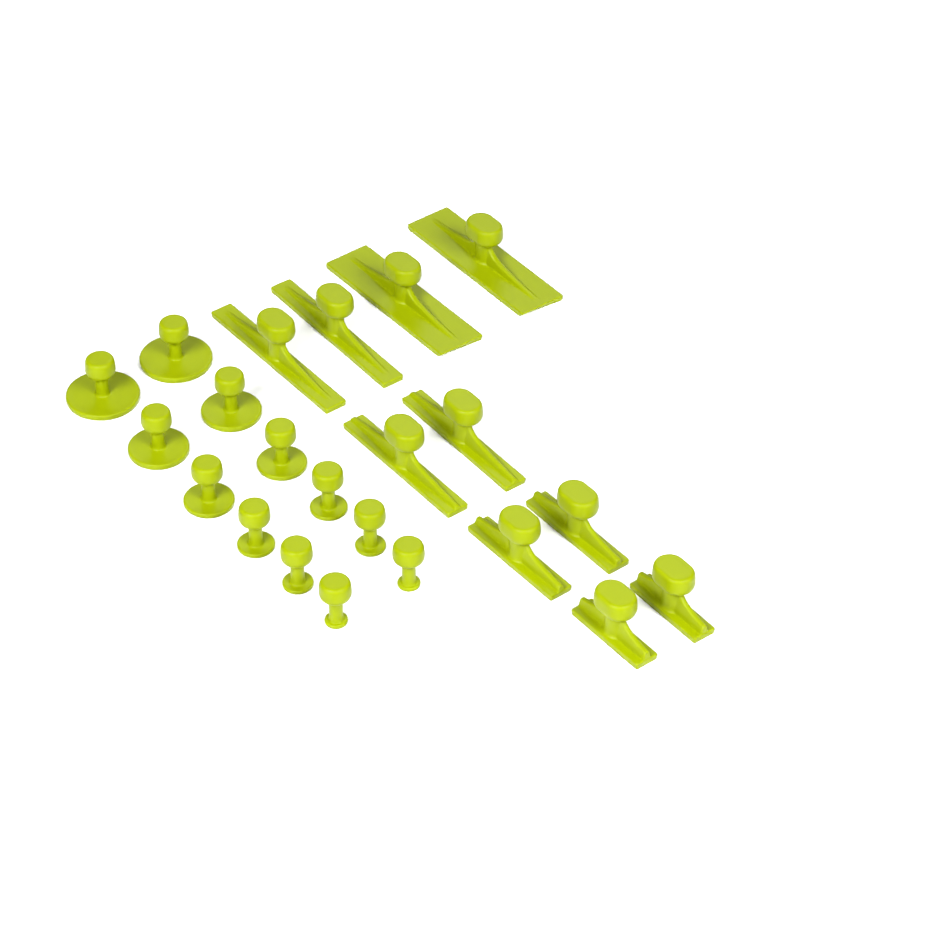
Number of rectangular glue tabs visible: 10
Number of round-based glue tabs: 12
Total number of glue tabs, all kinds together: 22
